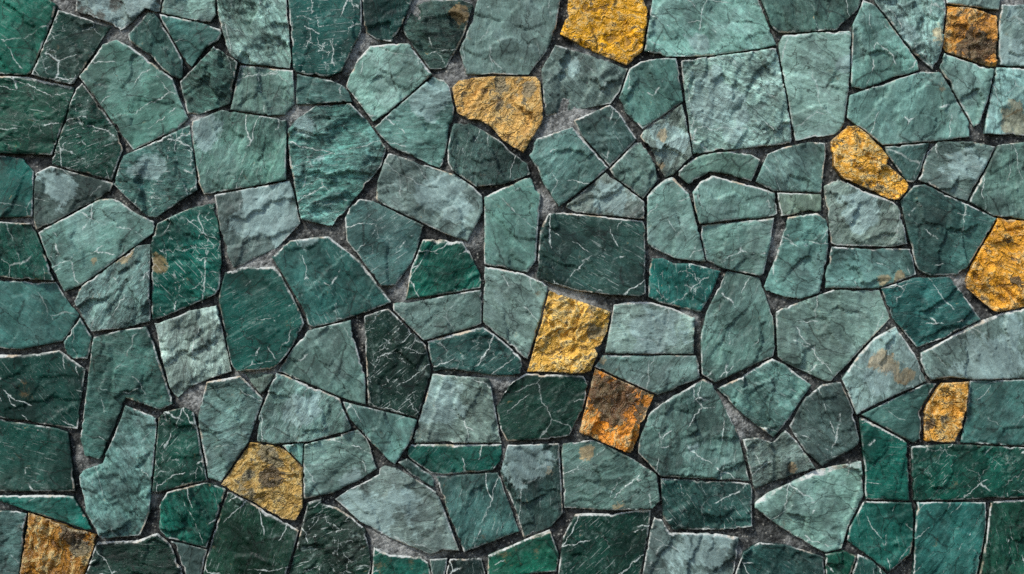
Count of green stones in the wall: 132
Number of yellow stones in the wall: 10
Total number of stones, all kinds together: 142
